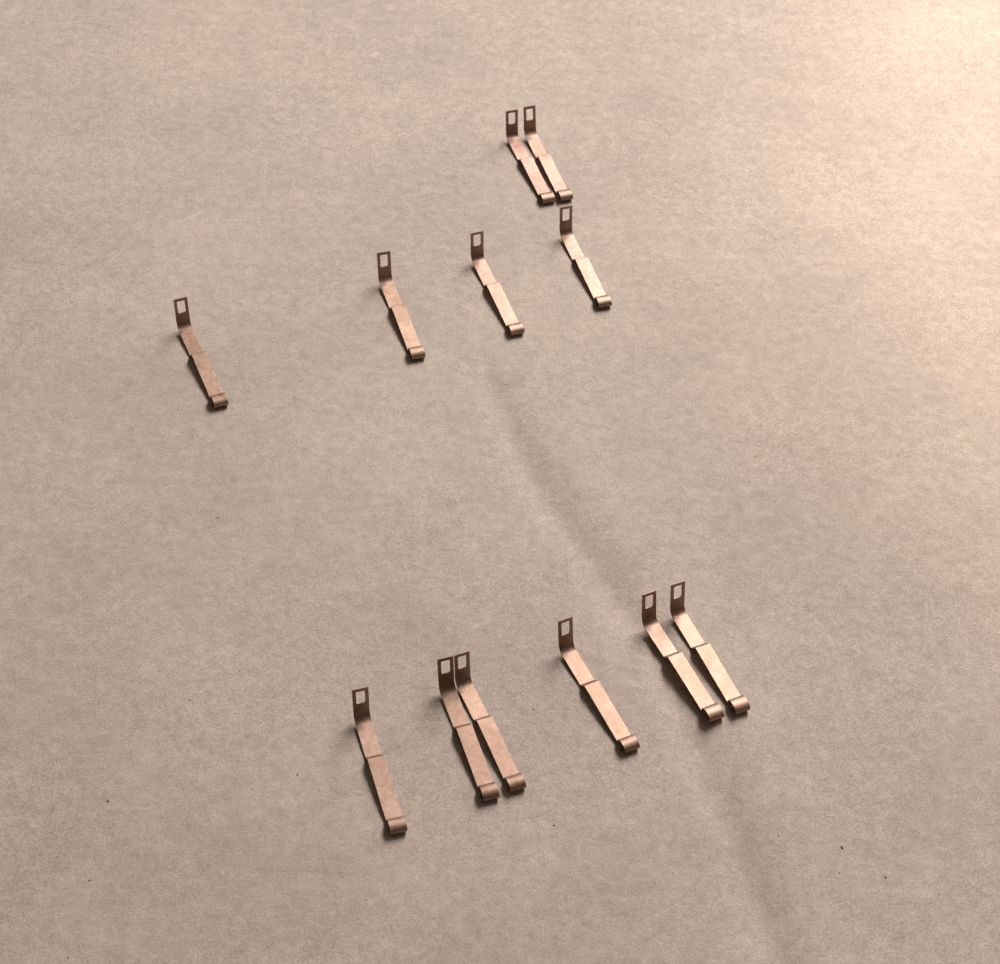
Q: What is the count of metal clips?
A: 12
